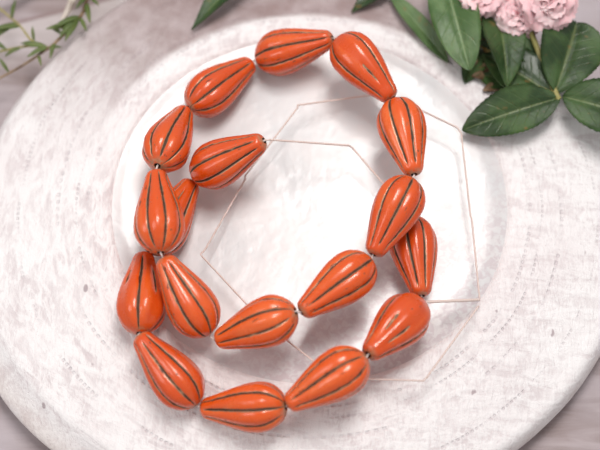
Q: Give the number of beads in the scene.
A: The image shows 18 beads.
